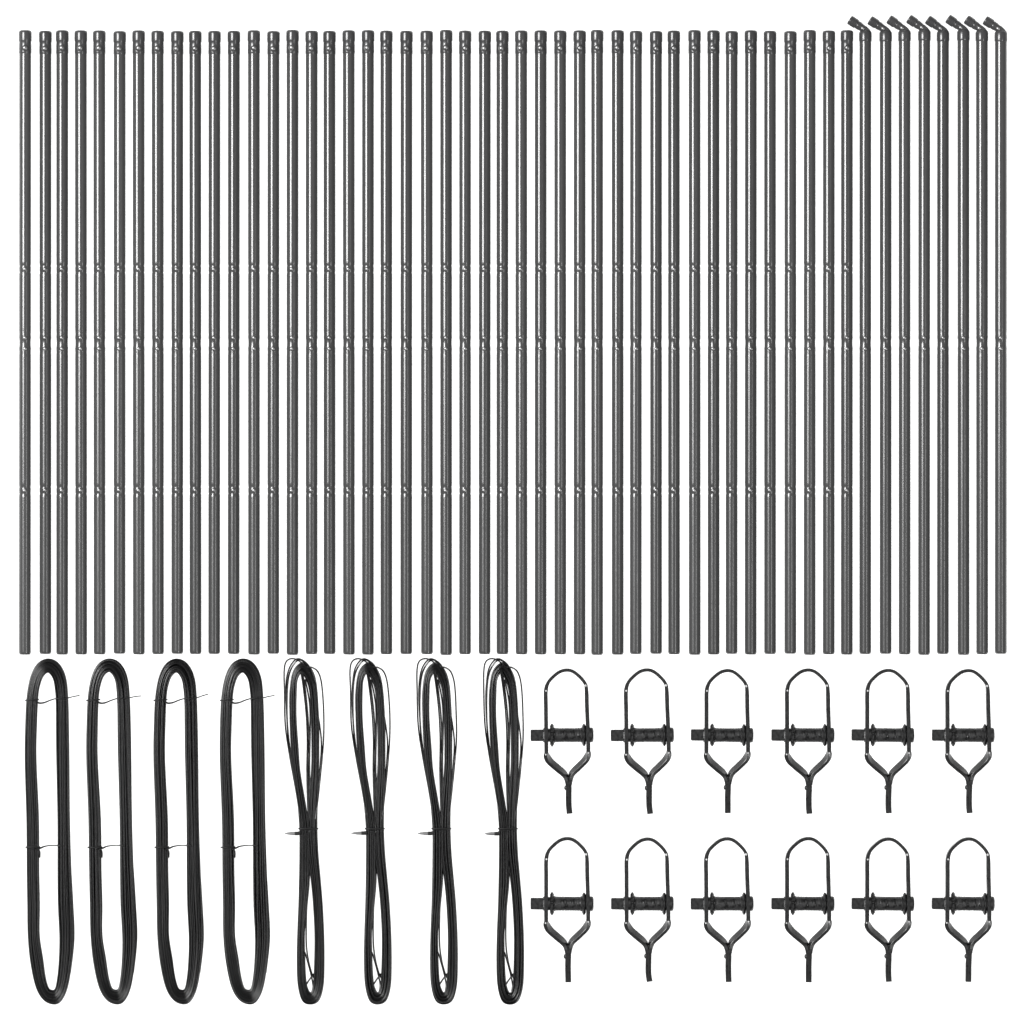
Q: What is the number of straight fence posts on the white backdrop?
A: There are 44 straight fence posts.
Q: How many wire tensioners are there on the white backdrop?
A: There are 12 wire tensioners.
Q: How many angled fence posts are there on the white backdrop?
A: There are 8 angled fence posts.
